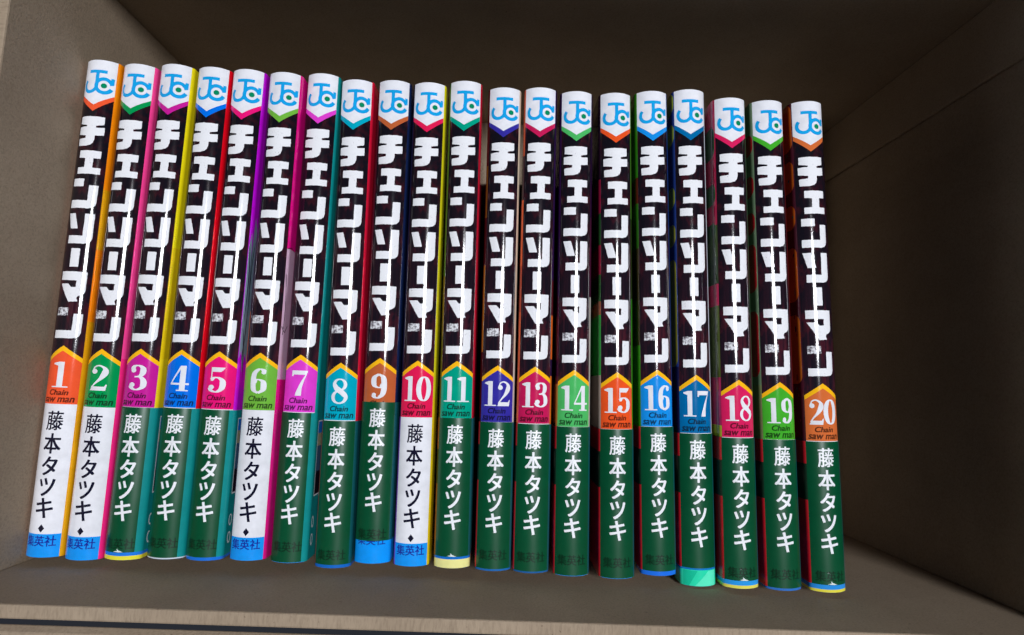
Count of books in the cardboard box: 20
